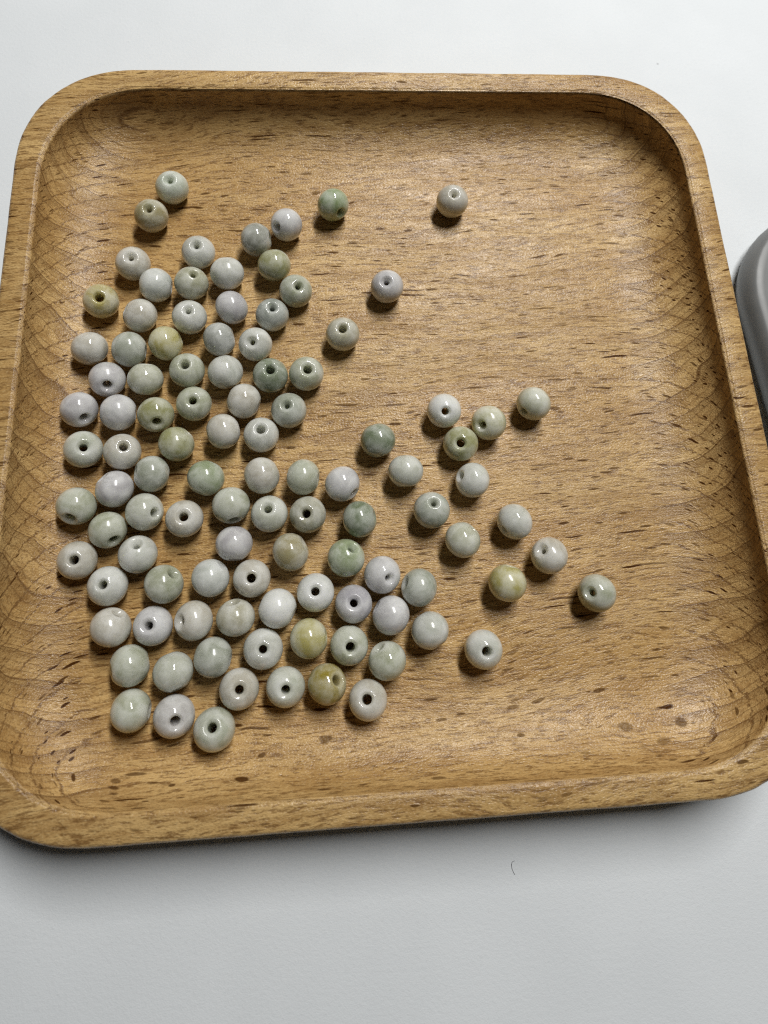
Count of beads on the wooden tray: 104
